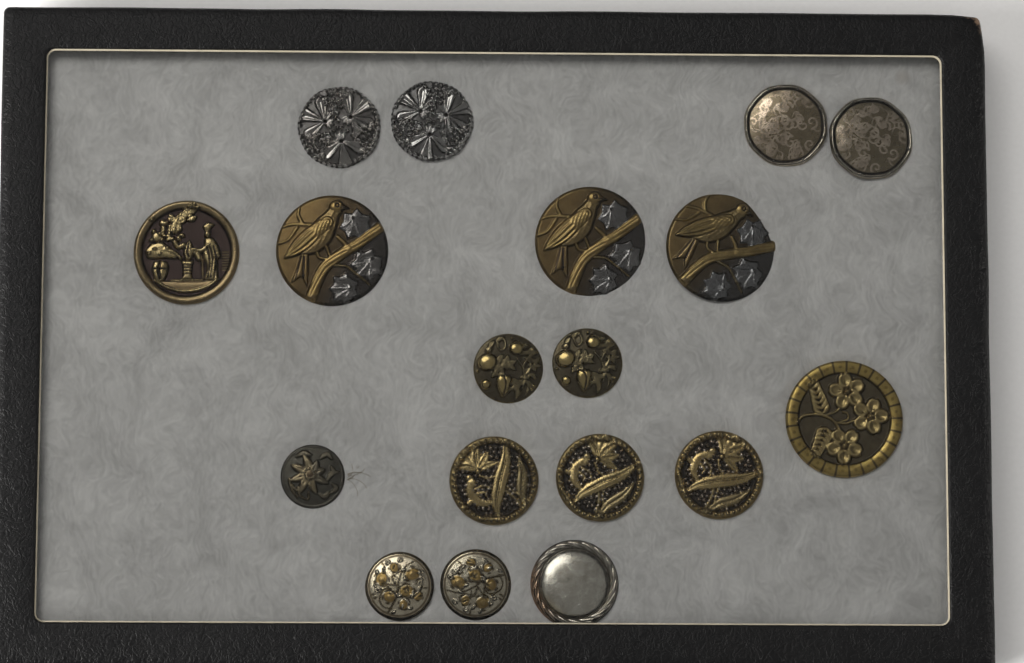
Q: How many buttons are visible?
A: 18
